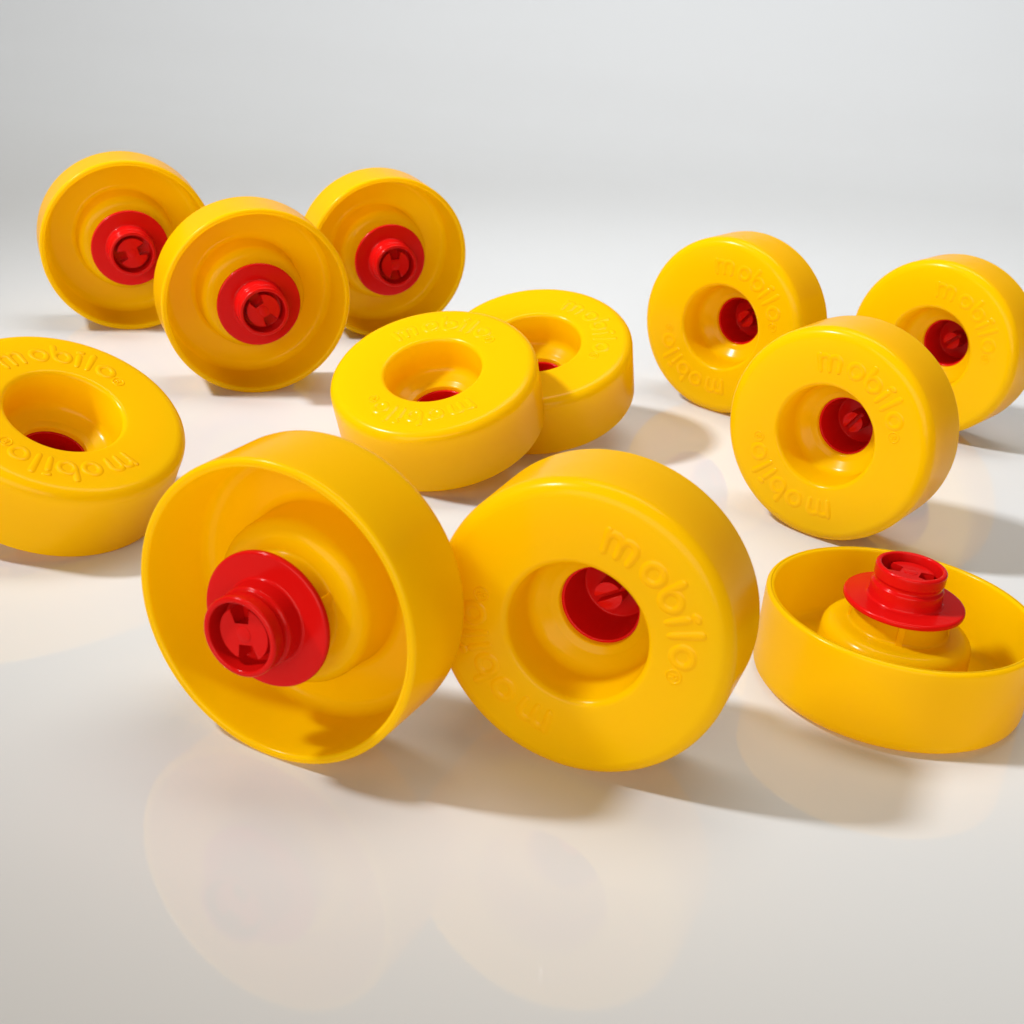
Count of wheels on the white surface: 12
